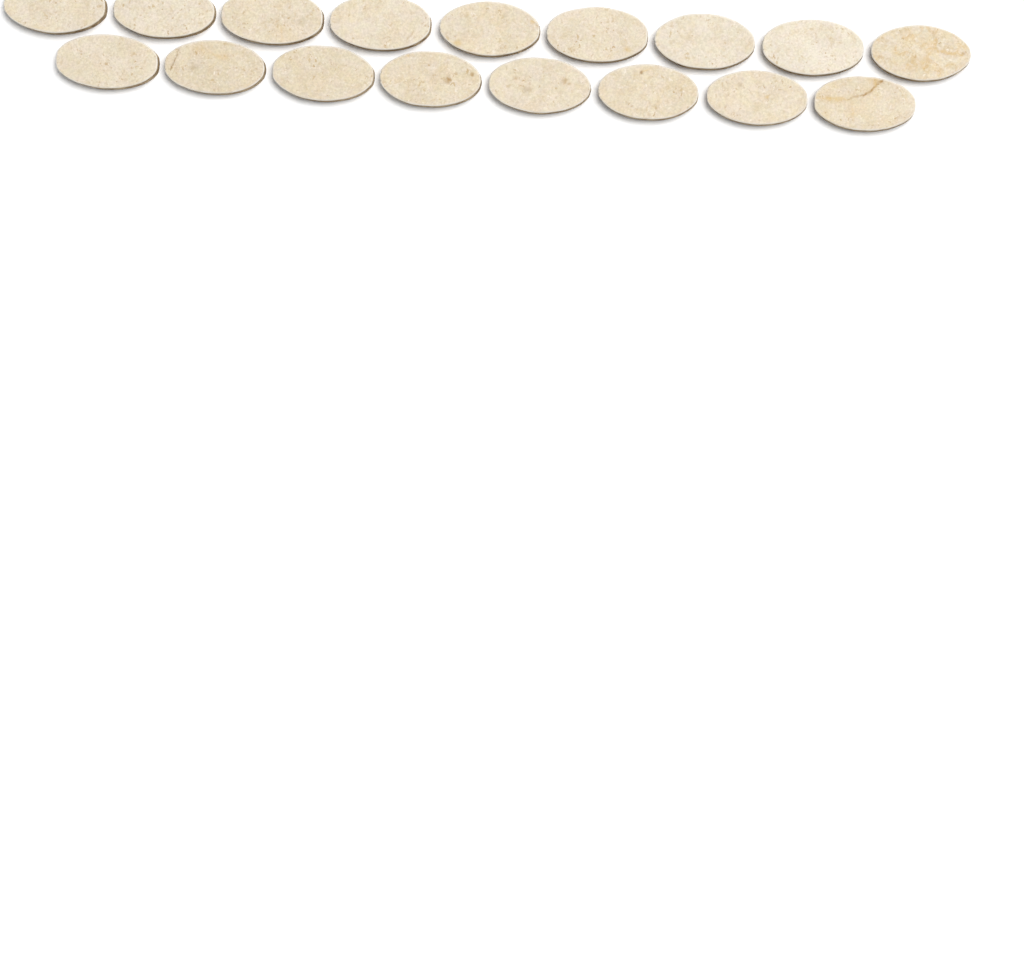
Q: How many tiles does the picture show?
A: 17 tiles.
